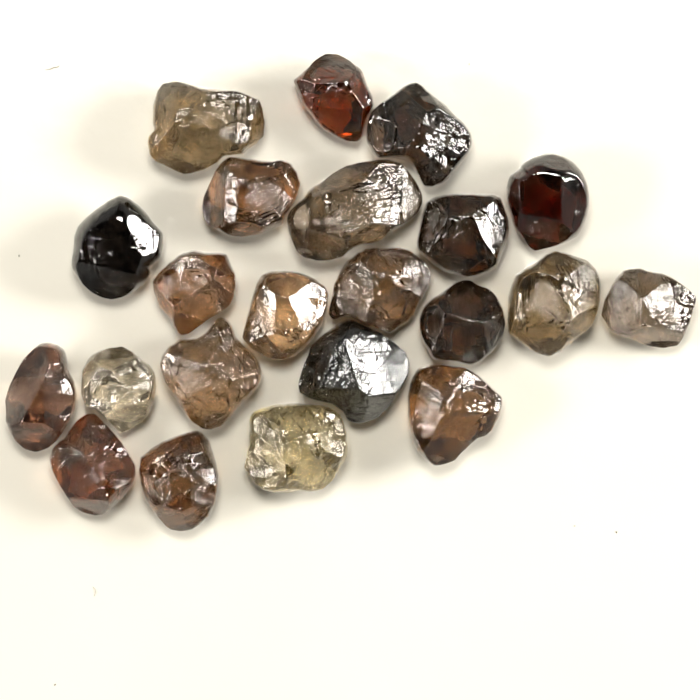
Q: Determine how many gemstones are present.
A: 22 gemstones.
